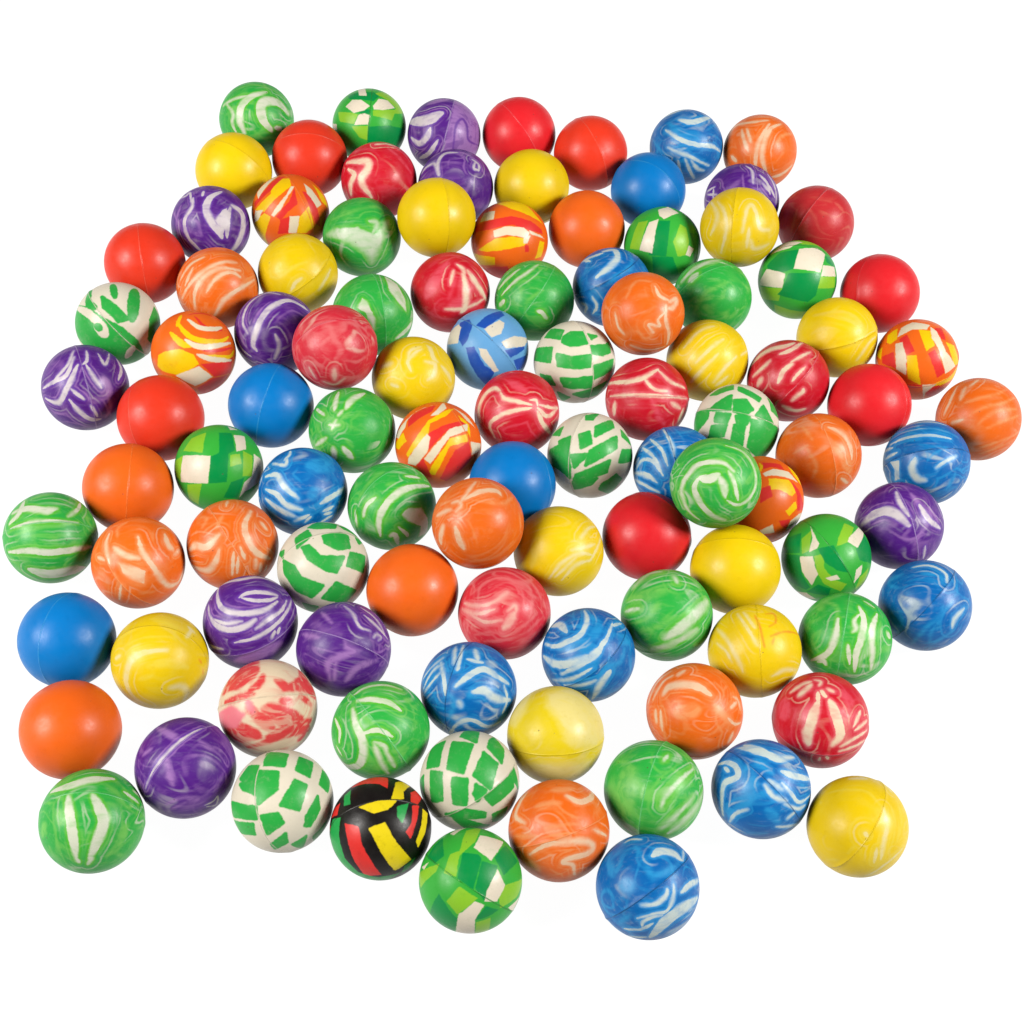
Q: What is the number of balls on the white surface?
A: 105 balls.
